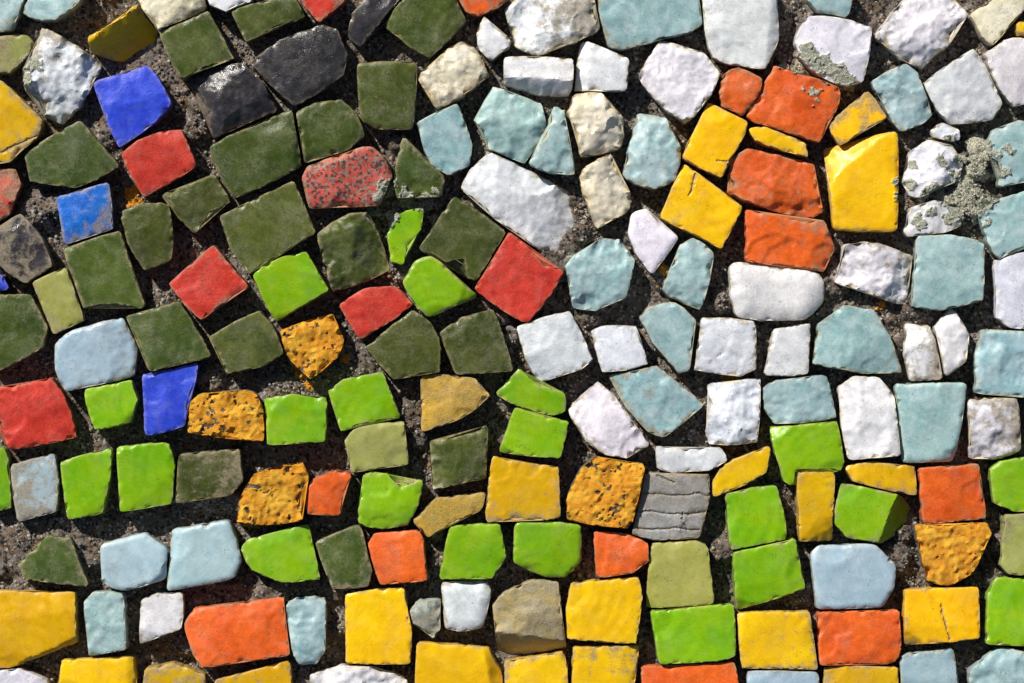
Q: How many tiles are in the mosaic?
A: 182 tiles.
